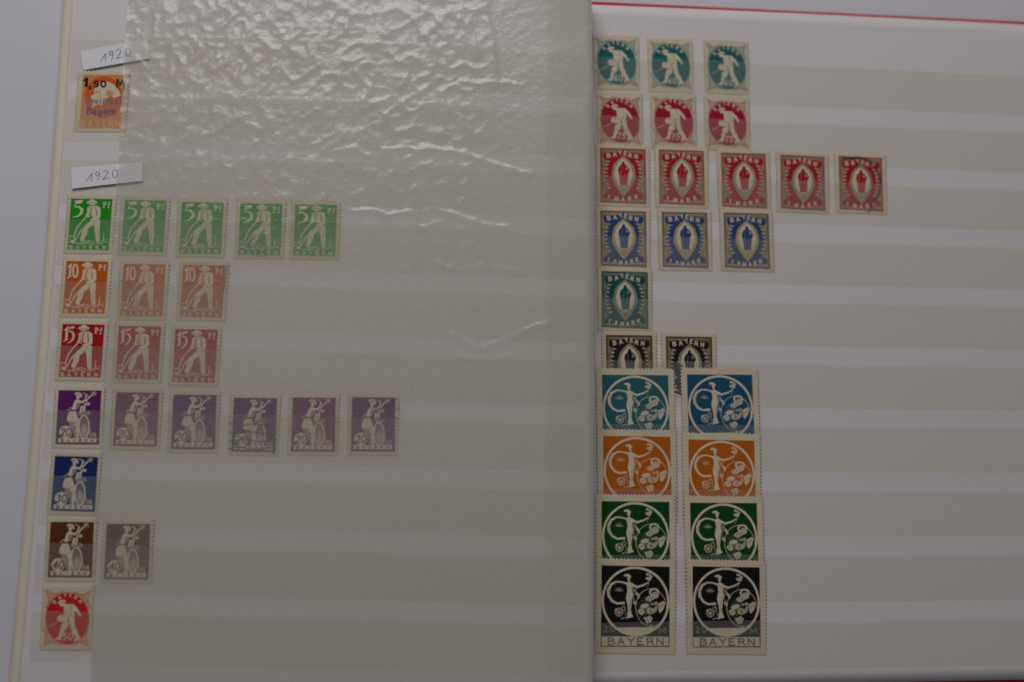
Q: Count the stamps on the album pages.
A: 47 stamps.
